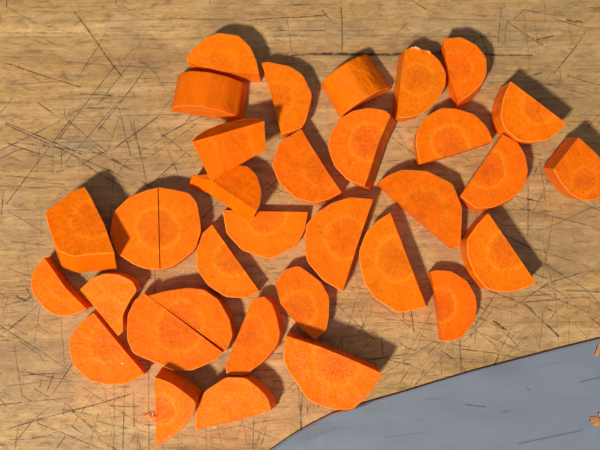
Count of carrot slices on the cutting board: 34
